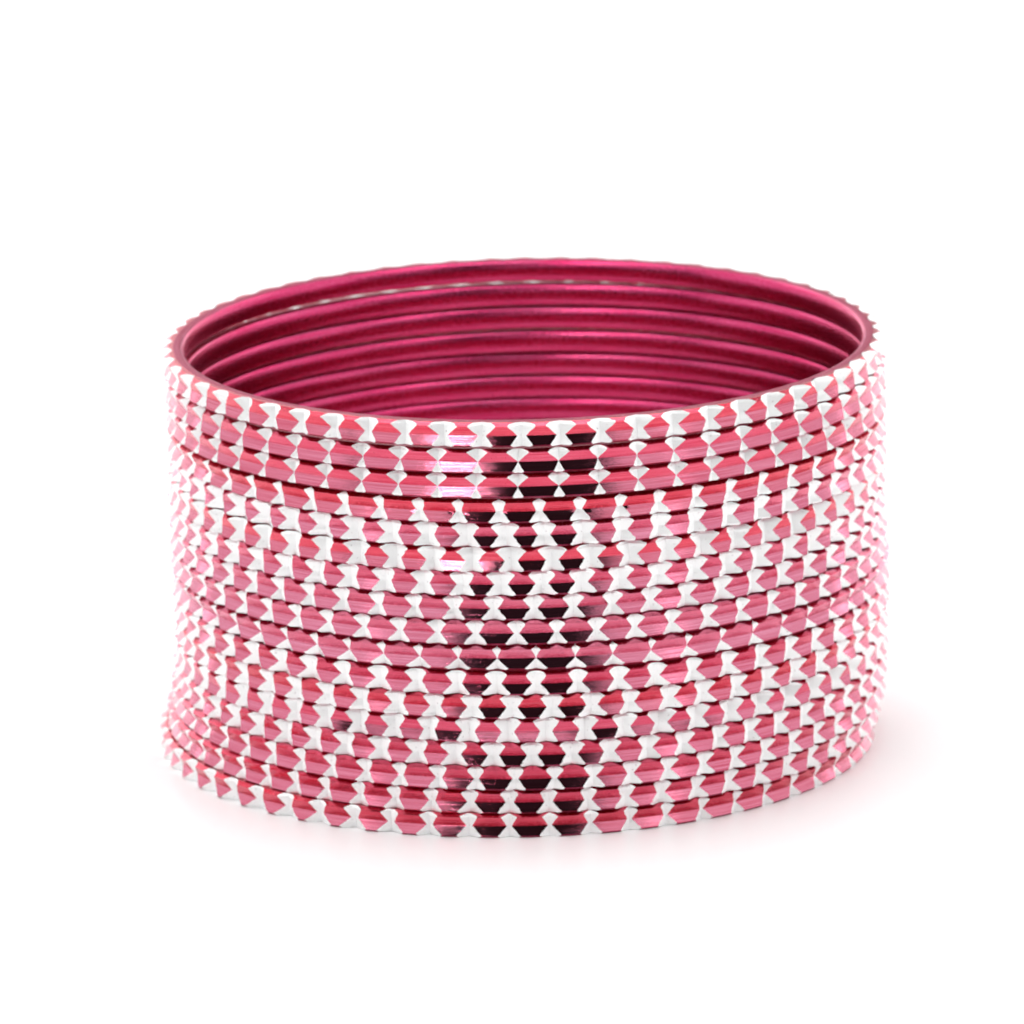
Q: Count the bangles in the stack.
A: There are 17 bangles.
